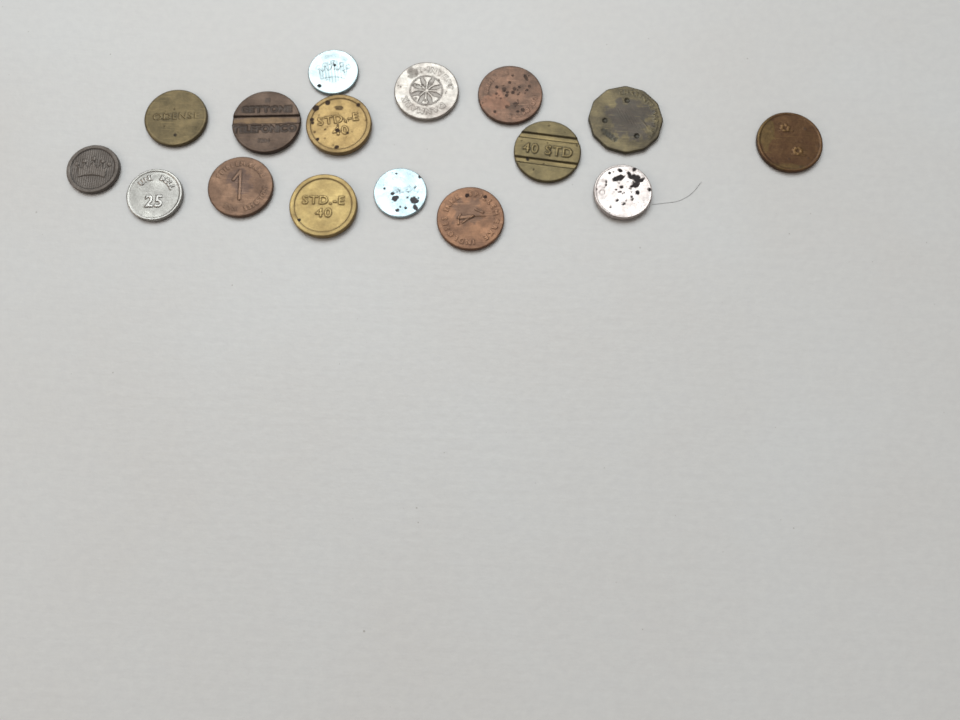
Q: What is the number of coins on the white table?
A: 16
